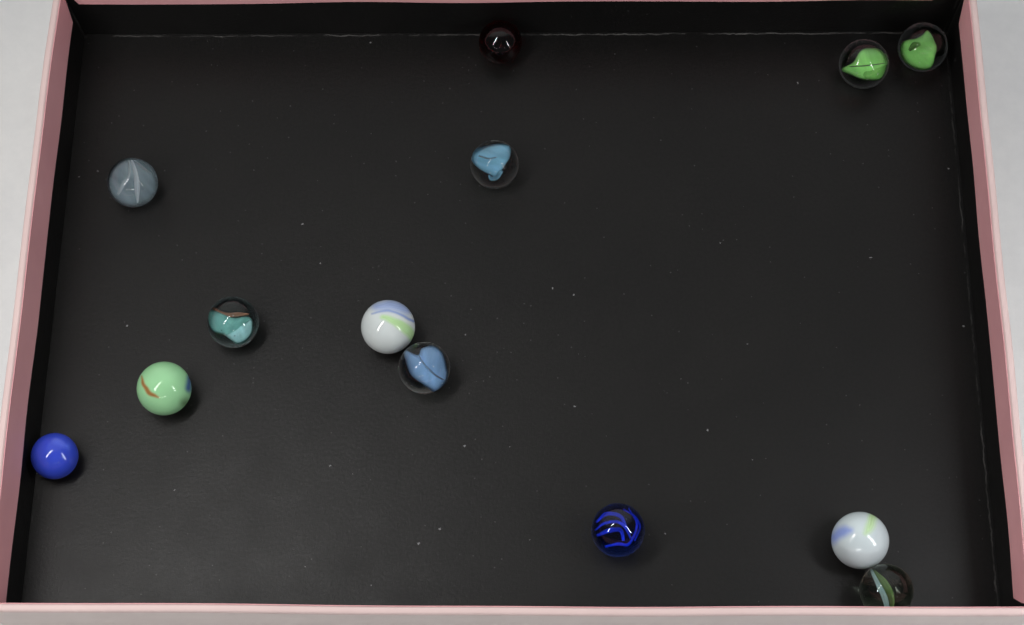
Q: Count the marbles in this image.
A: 13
